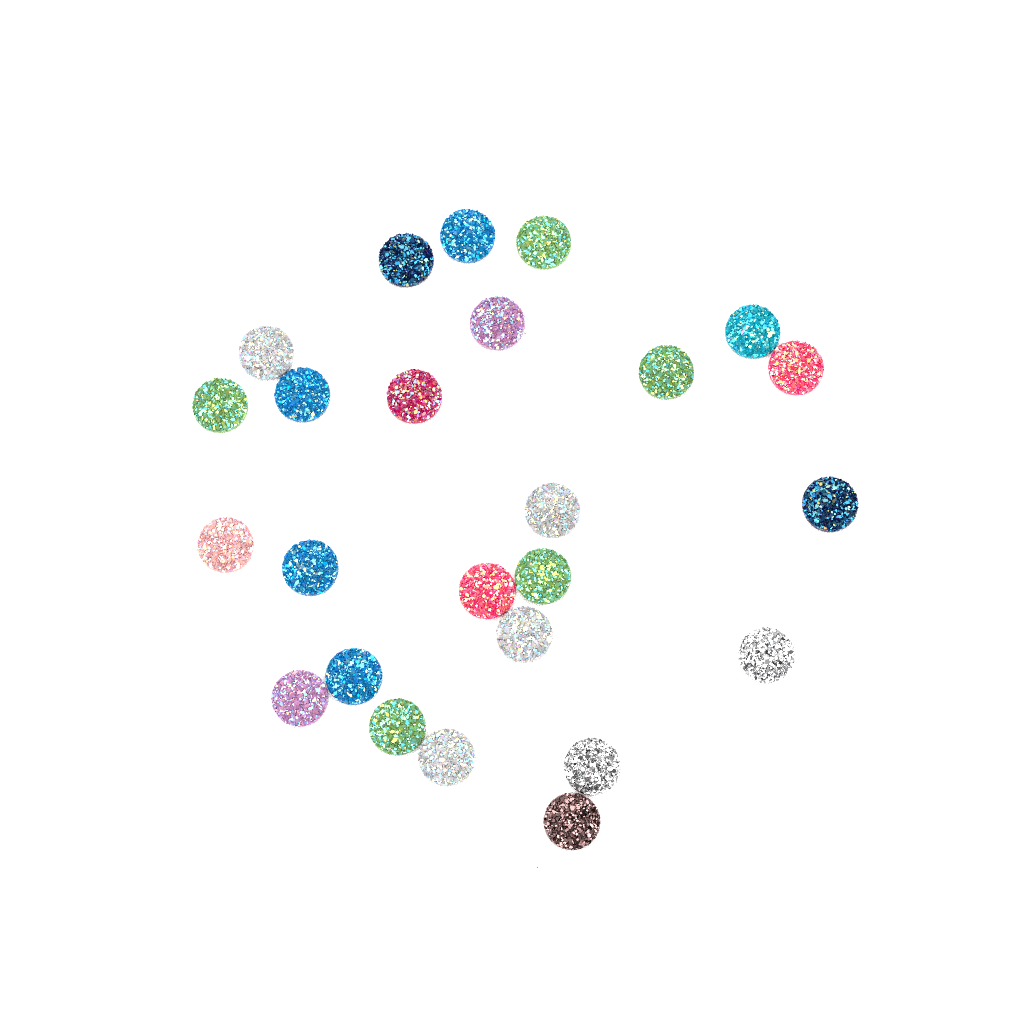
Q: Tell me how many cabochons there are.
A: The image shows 25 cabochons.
